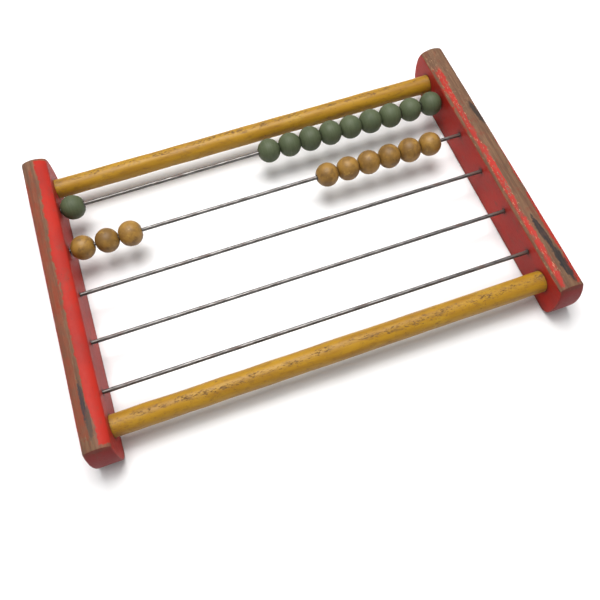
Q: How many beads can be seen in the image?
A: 19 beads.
